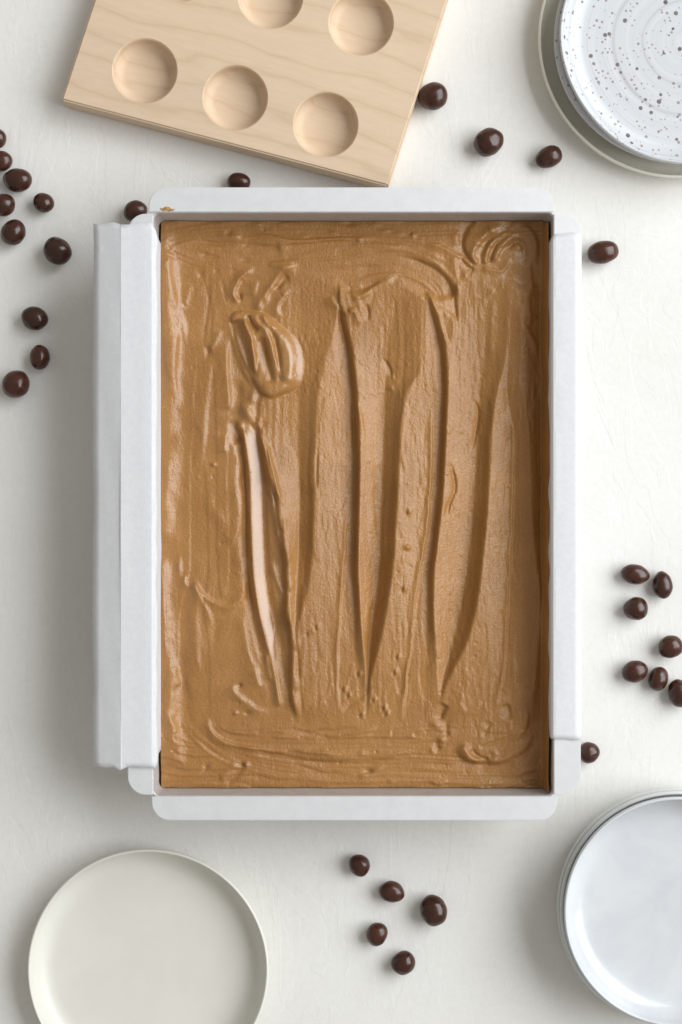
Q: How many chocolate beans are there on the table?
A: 29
